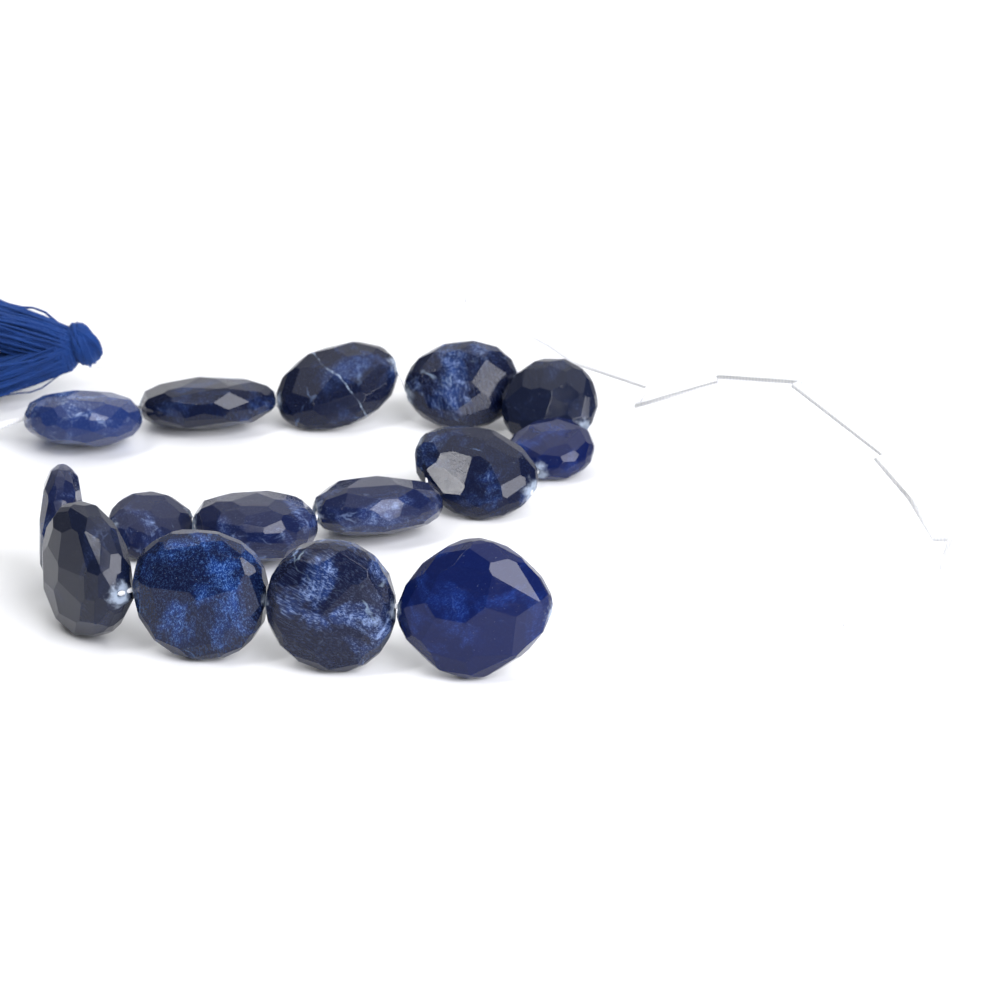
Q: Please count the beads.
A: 15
